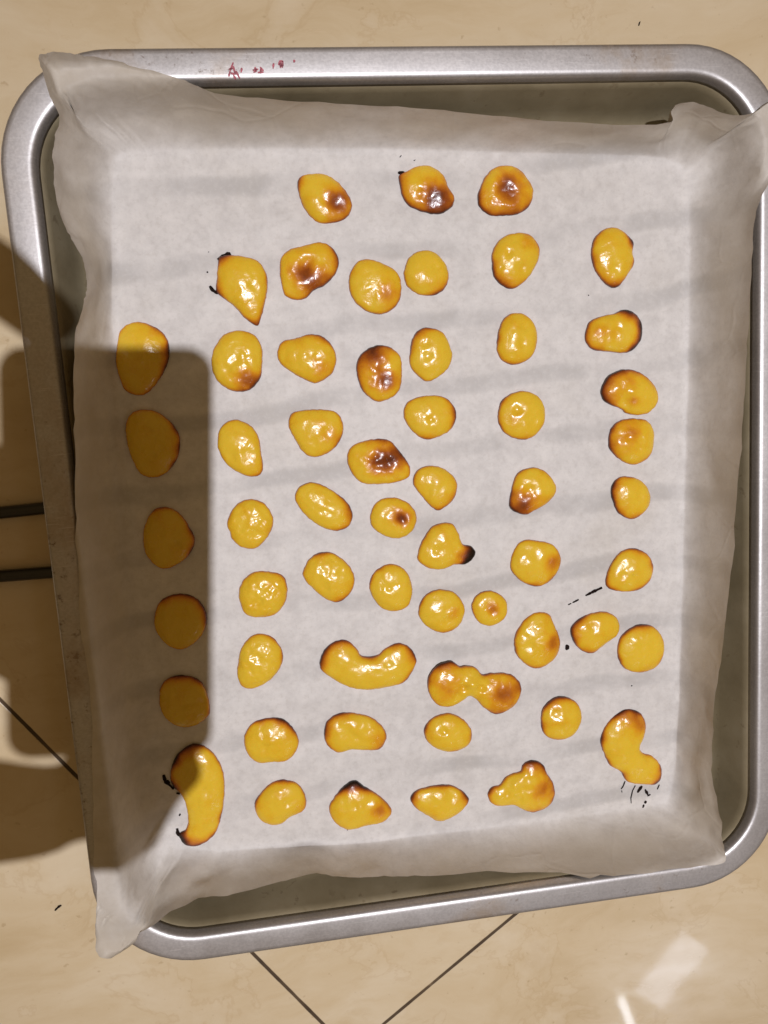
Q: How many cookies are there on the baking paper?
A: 57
